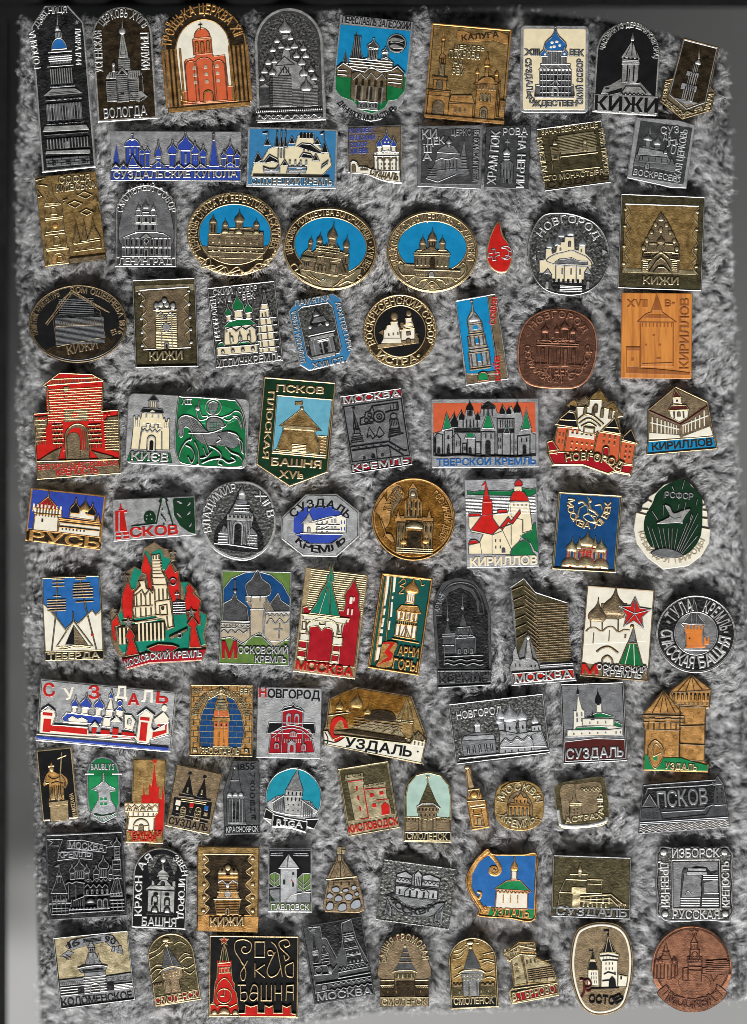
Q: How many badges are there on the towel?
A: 93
